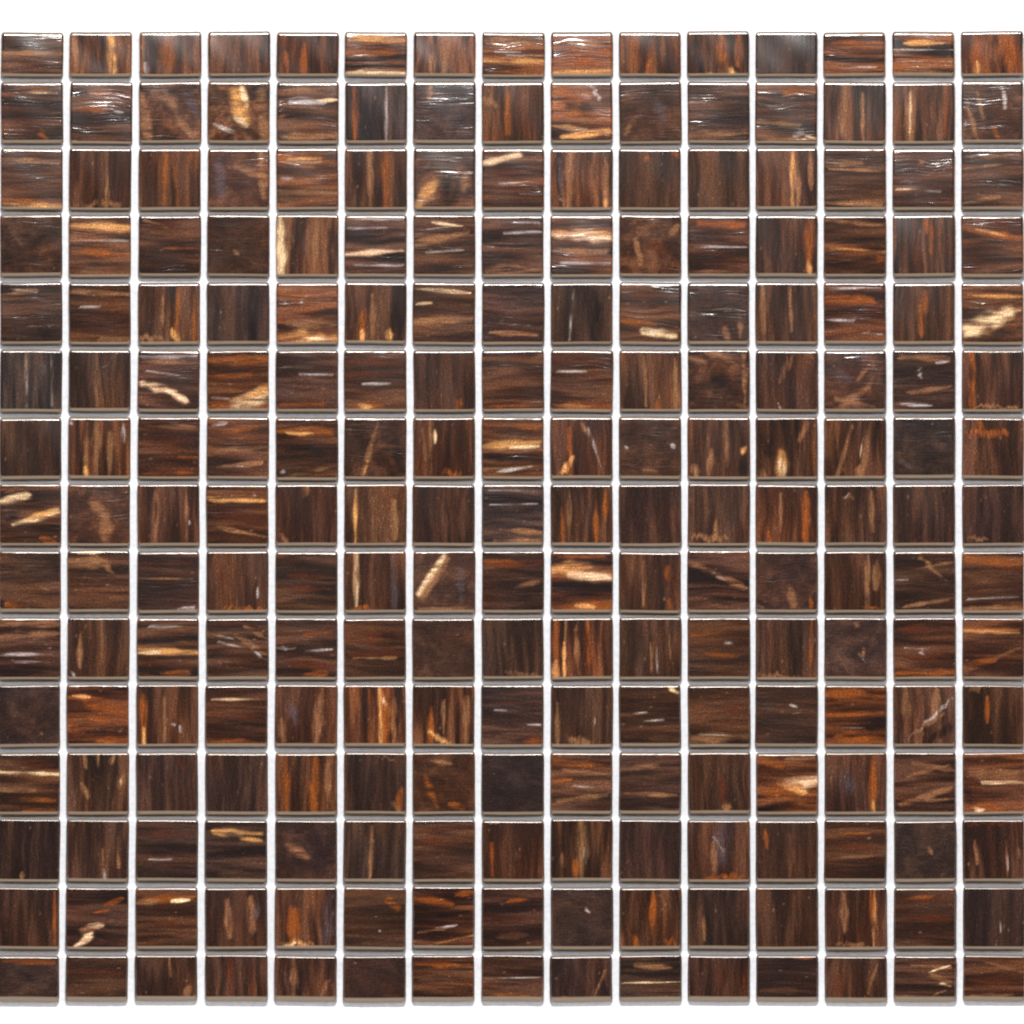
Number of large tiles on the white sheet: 195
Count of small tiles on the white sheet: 30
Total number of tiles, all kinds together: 225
